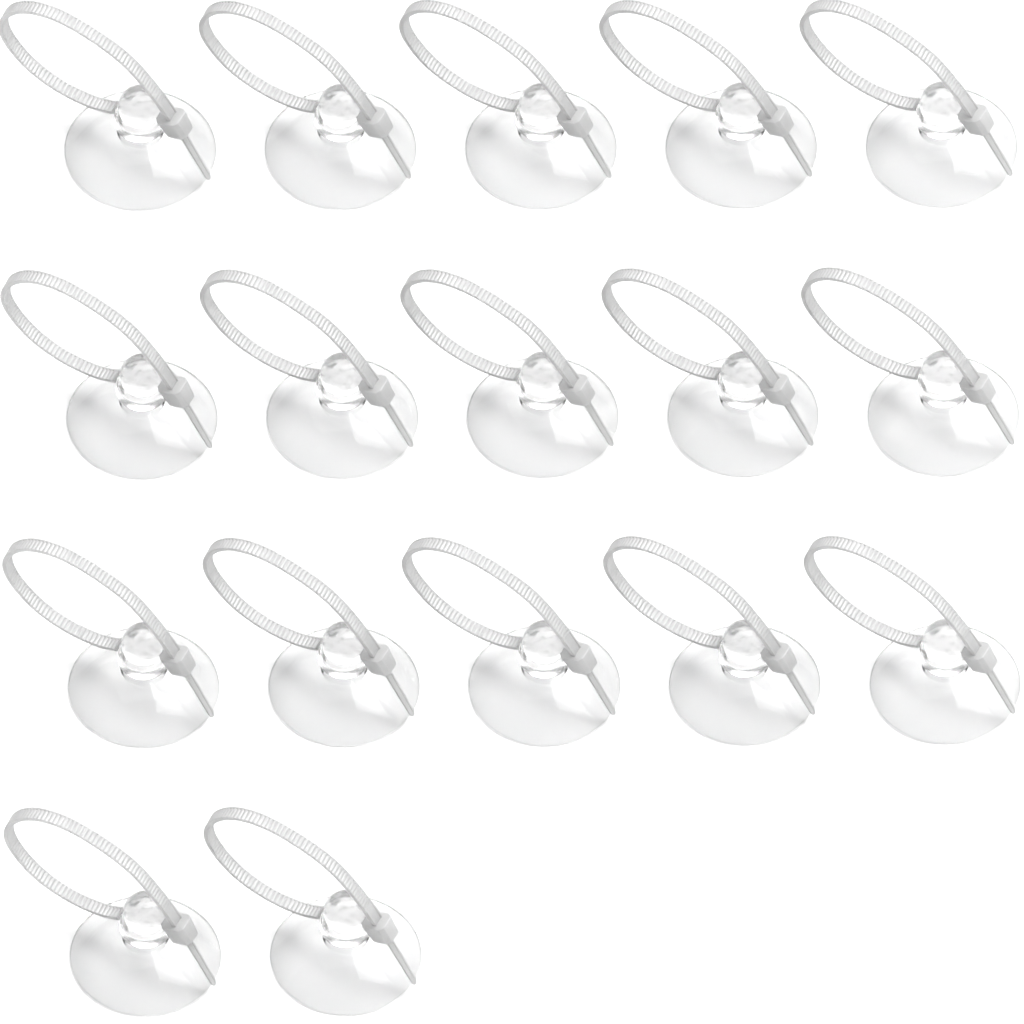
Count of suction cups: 17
